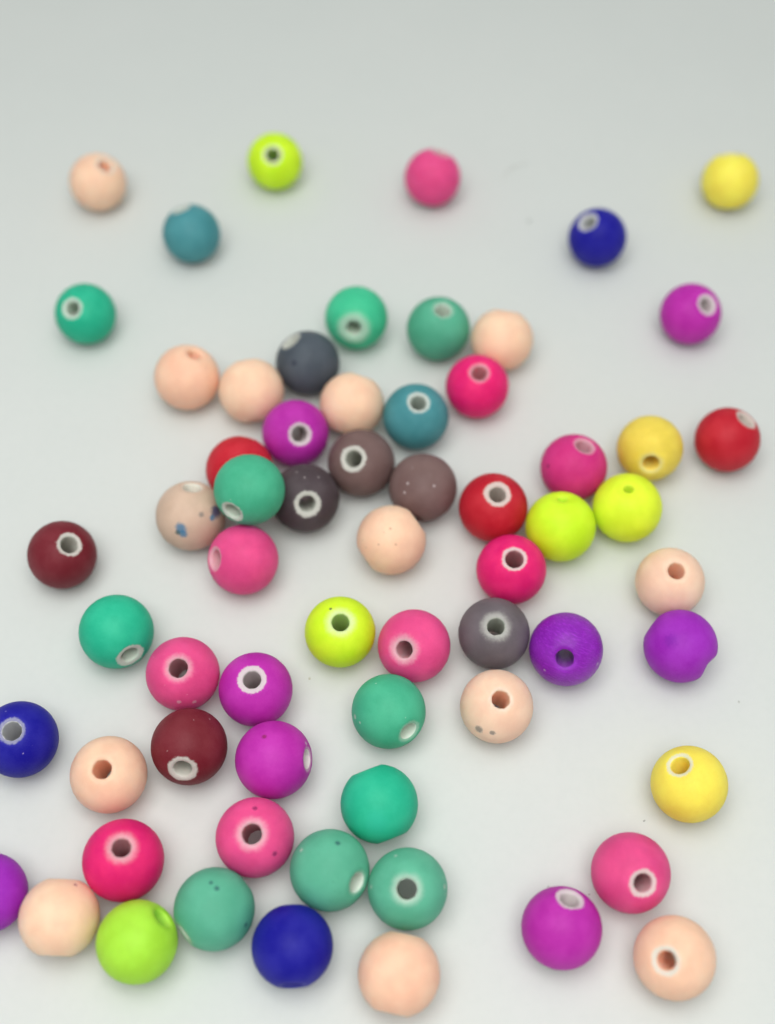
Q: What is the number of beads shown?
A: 64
